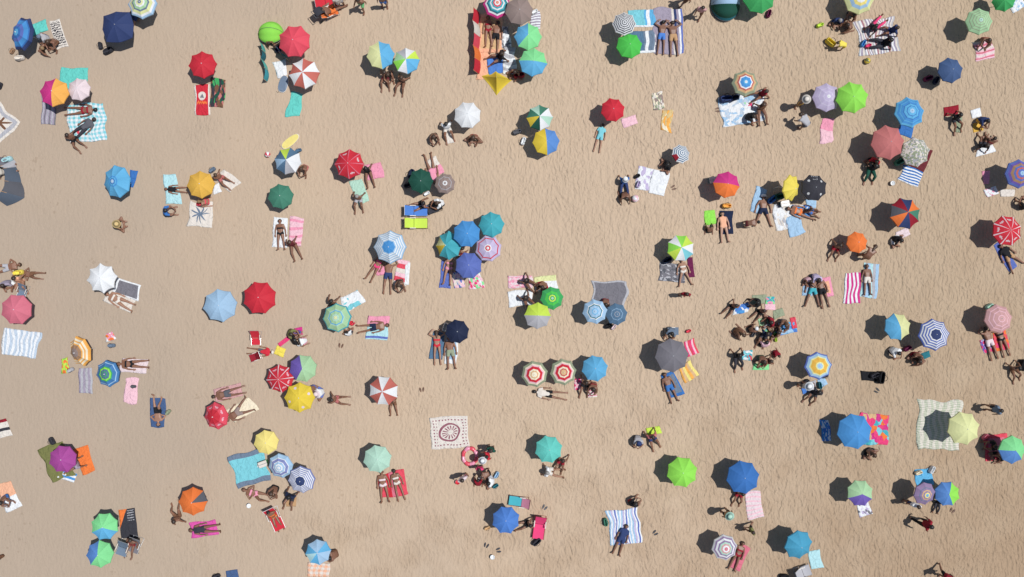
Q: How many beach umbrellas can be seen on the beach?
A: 99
